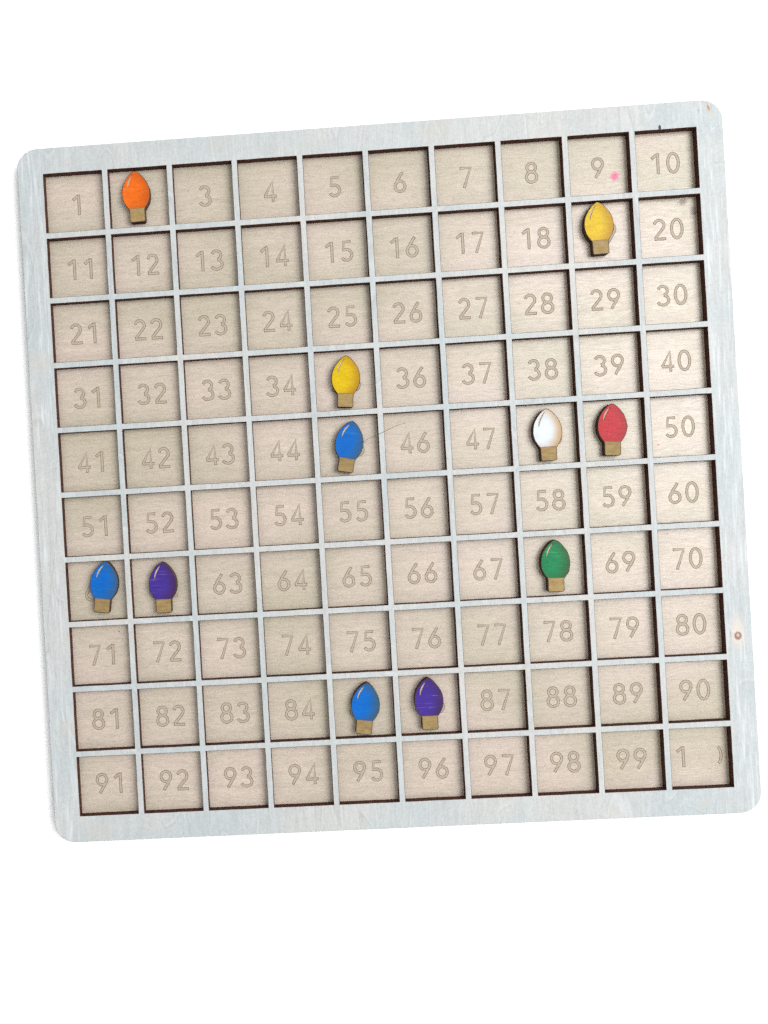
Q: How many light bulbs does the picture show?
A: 11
